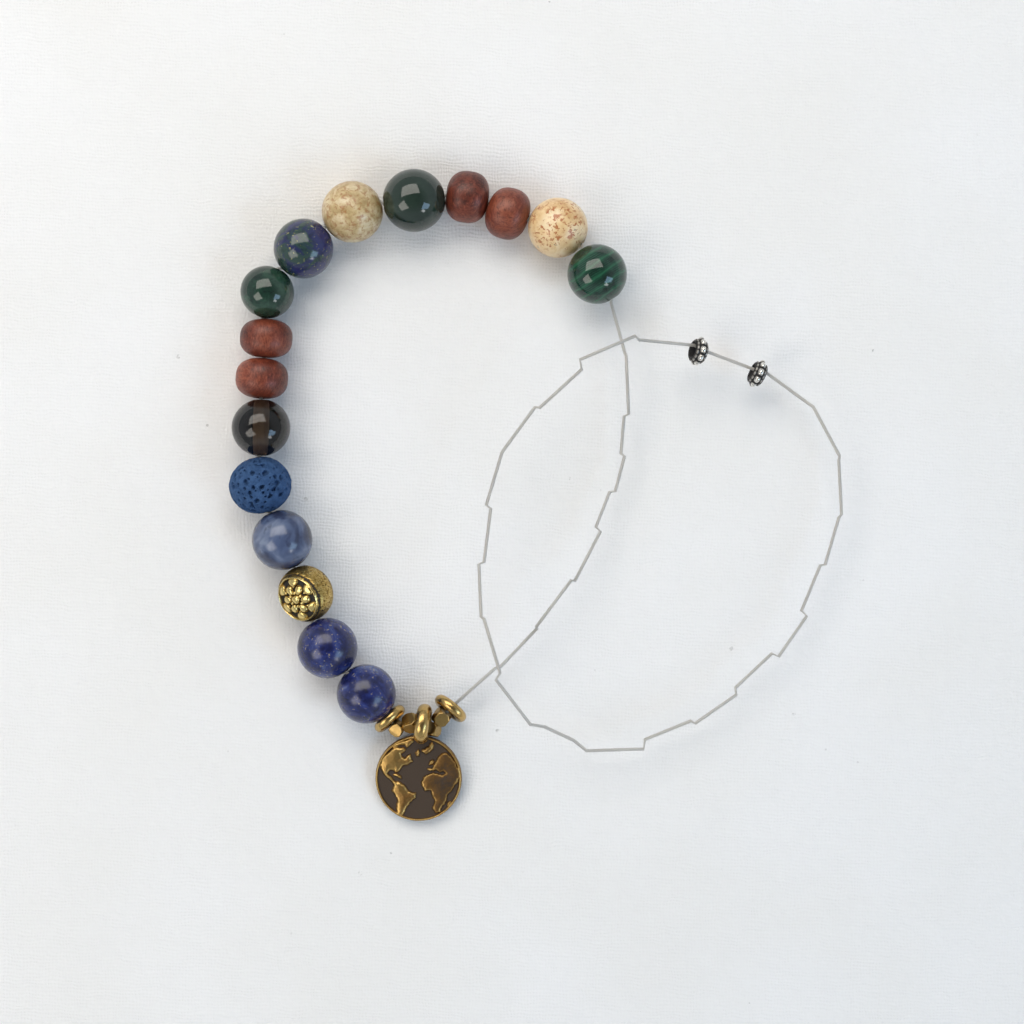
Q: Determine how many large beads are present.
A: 16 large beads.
